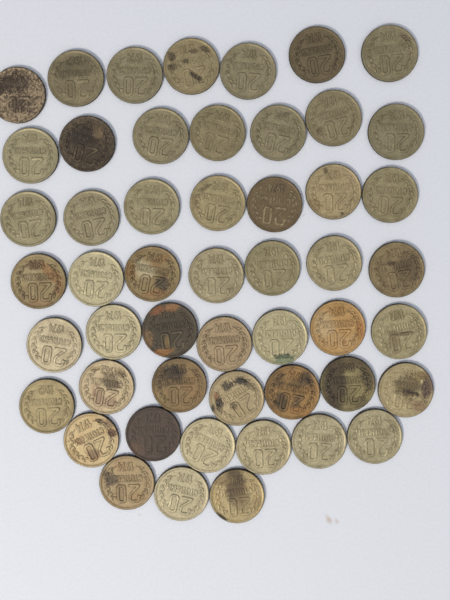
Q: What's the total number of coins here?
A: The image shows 51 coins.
